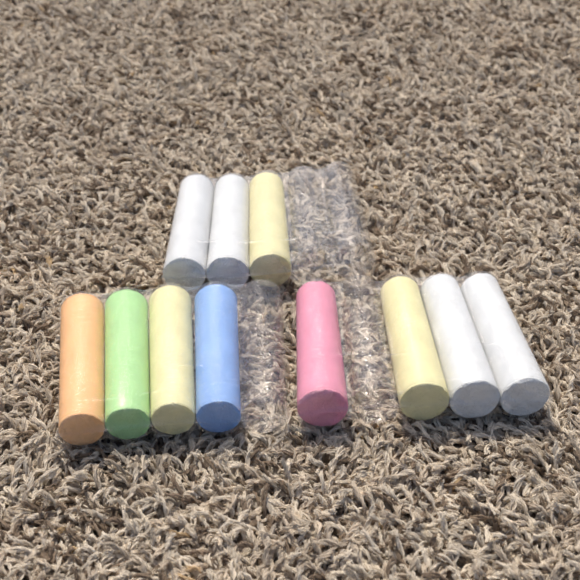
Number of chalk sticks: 11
